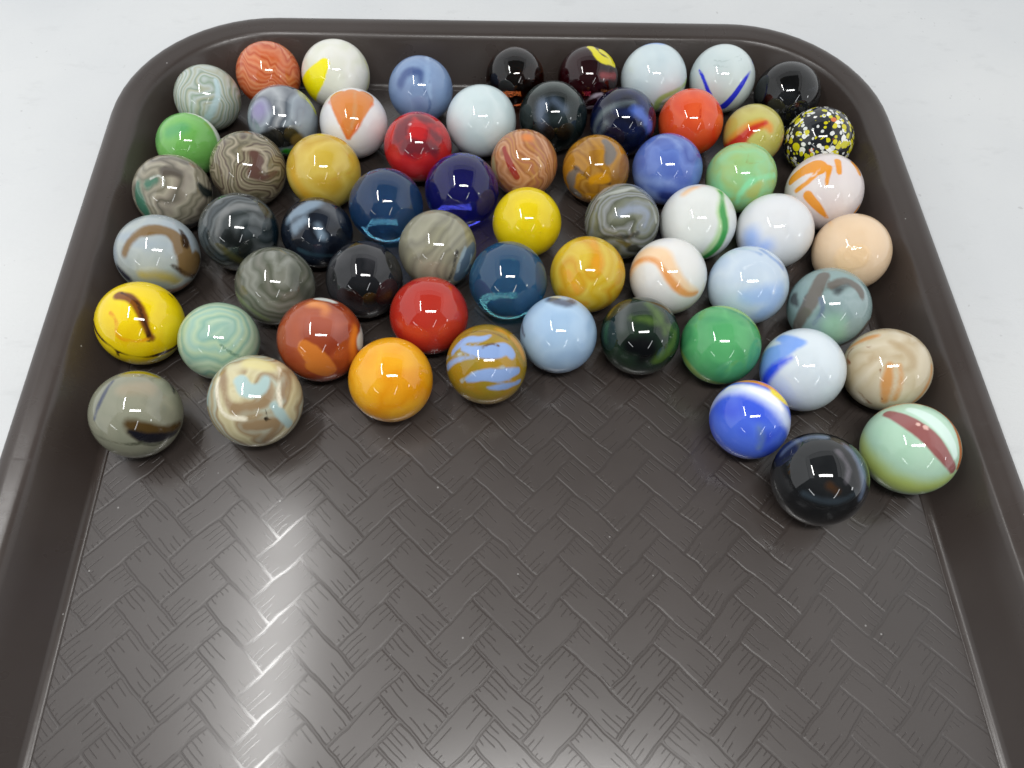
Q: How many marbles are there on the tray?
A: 61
